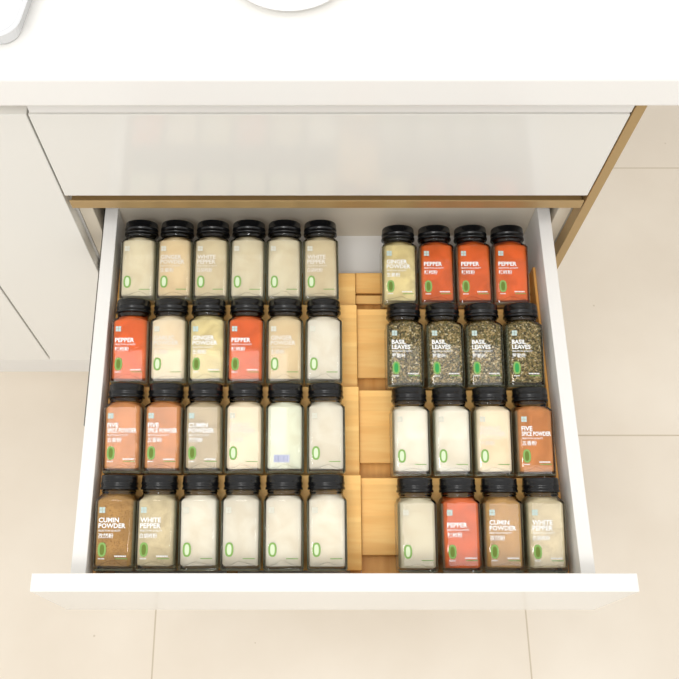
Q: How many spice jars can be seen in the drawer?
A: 40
